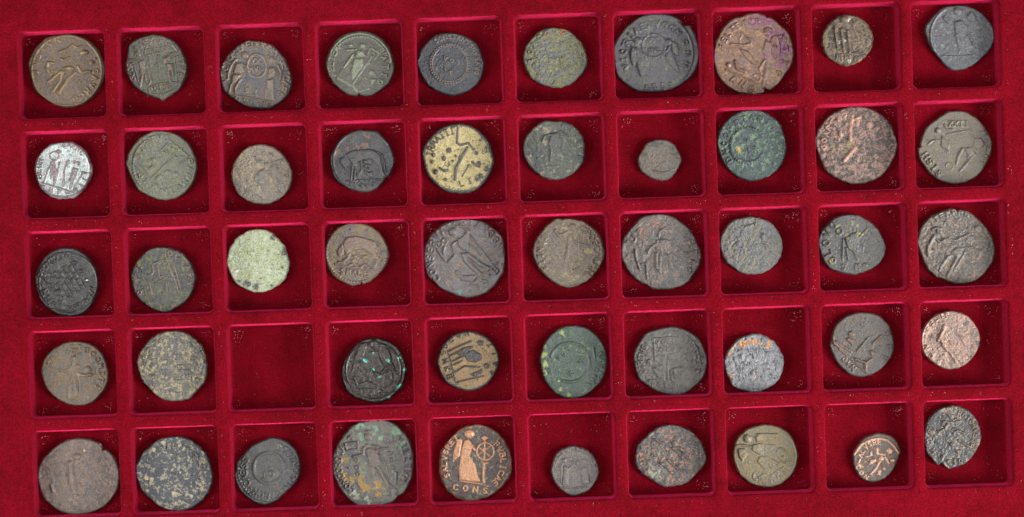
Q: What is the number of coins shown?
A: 49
